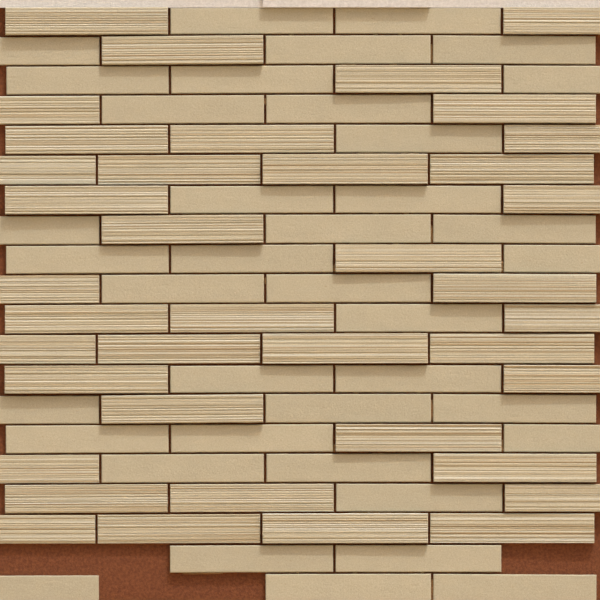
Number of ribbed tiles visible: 39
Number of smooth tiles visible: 38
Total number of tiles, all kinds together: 77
